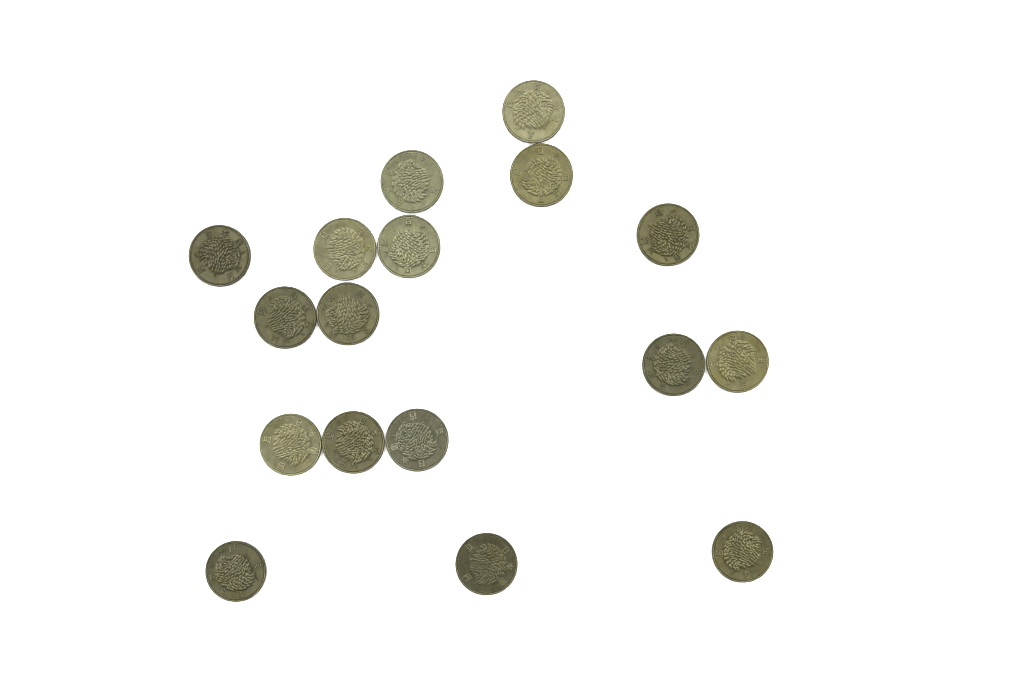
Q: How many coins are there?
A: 17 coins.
